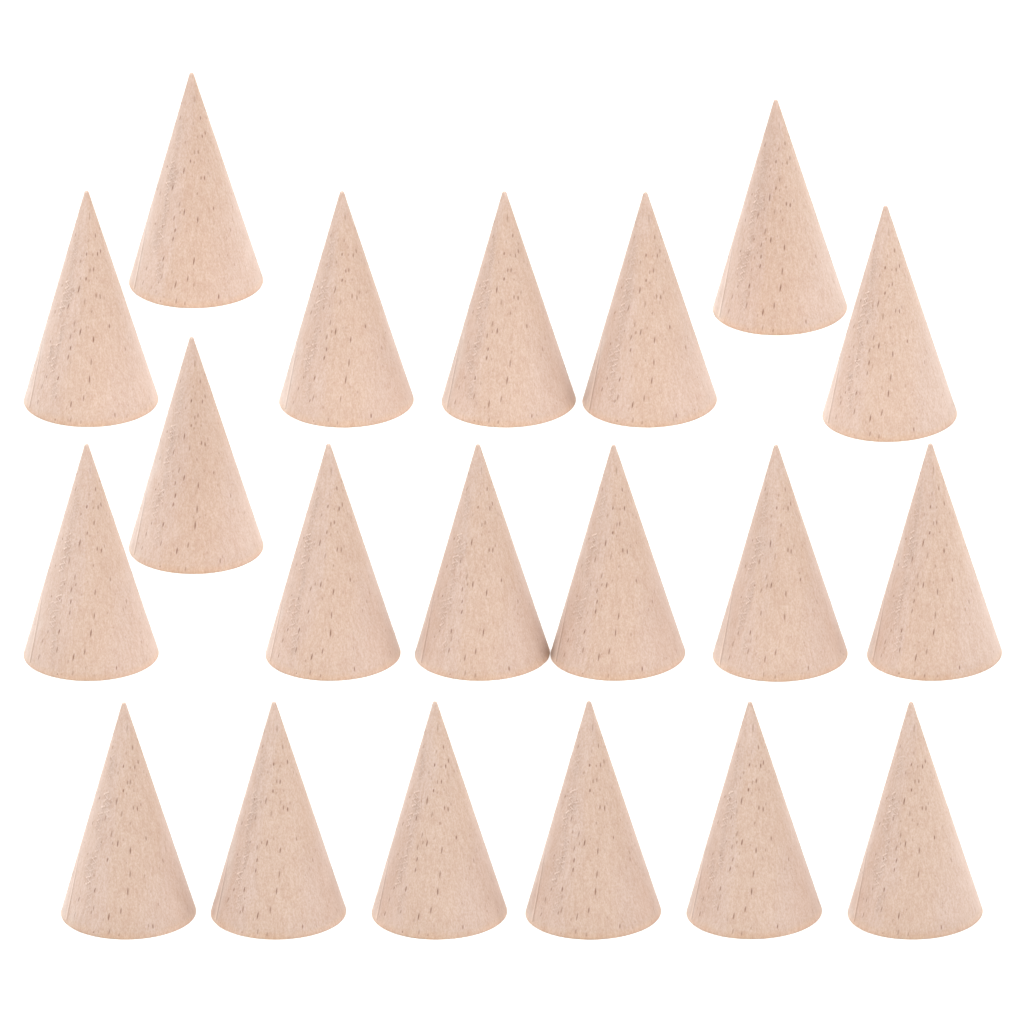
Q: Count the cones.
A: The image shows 20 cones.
